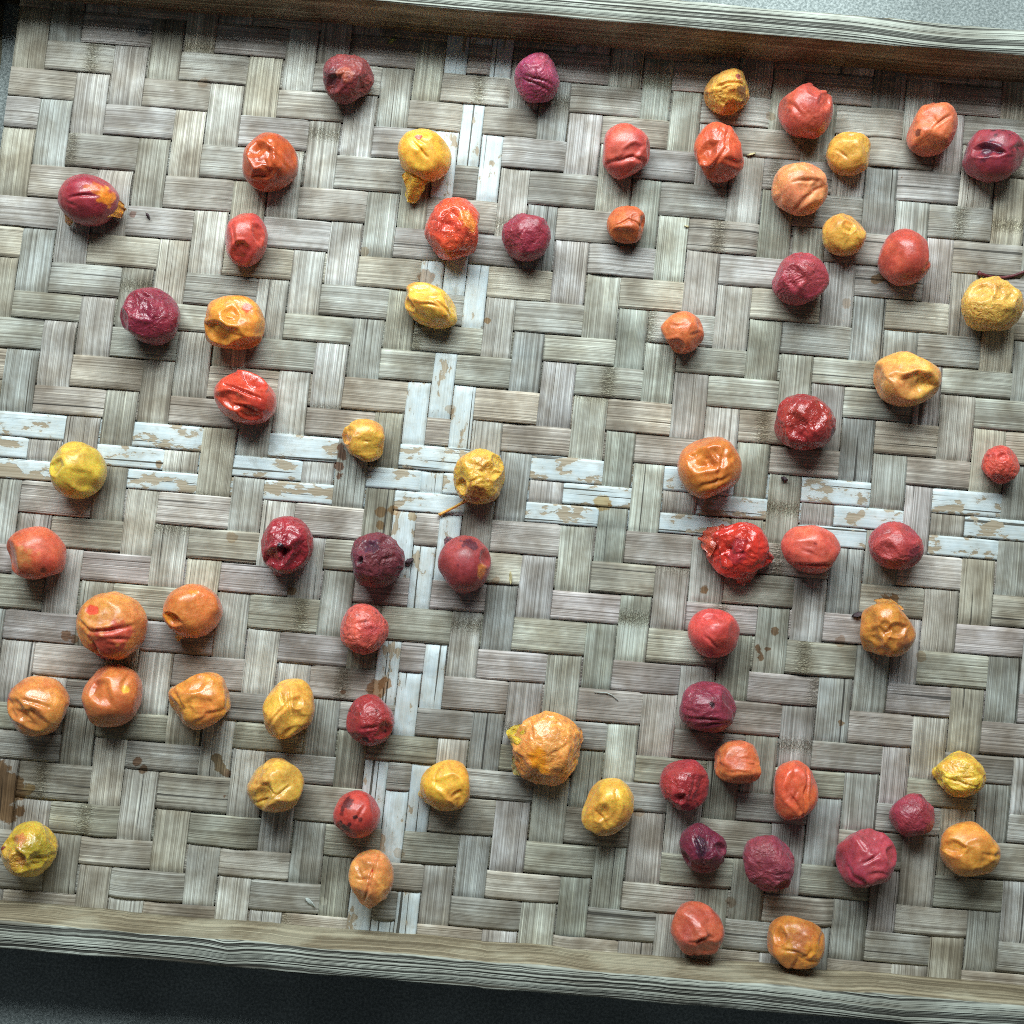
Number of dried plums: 69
